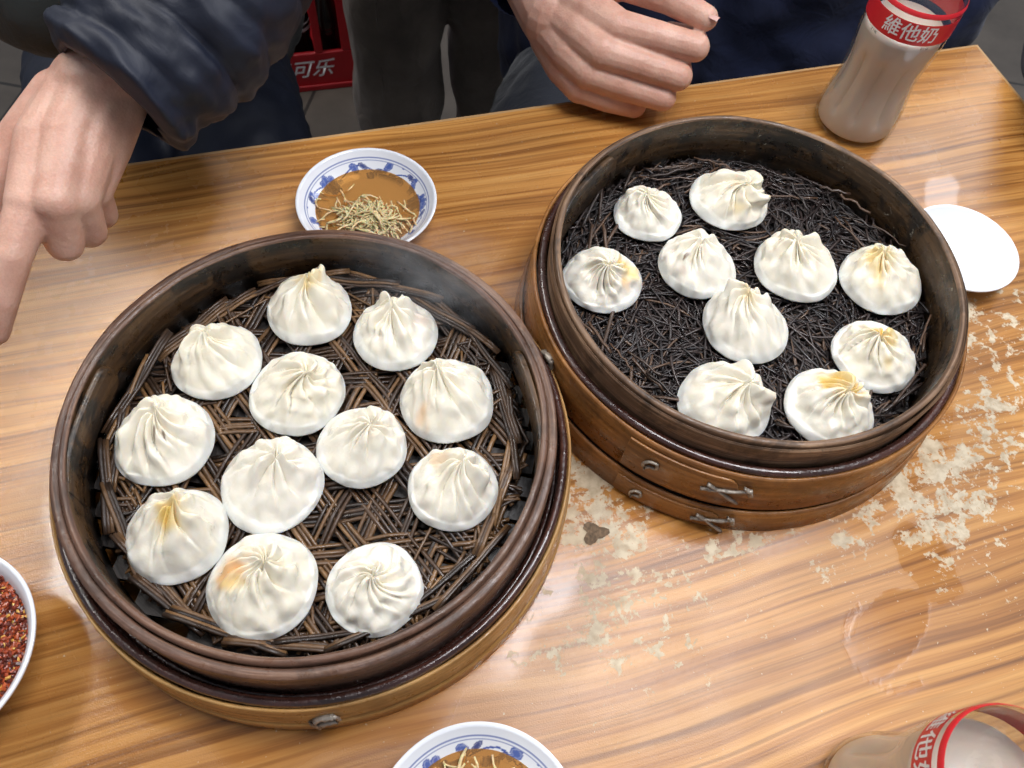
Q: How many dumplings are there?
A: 22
